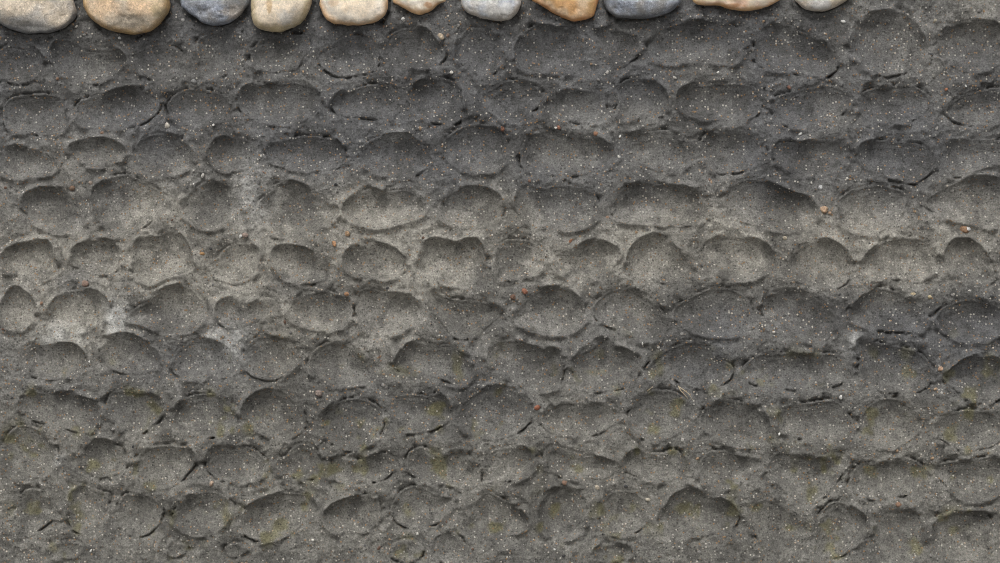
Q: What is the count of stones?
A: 11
